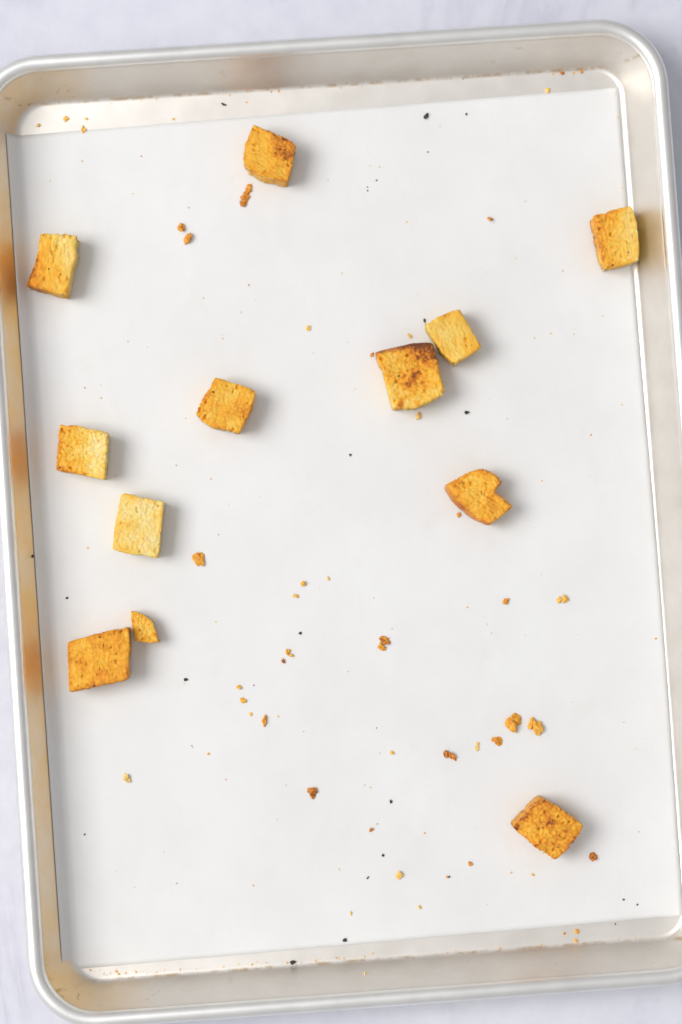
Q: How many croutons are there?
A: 12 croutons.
